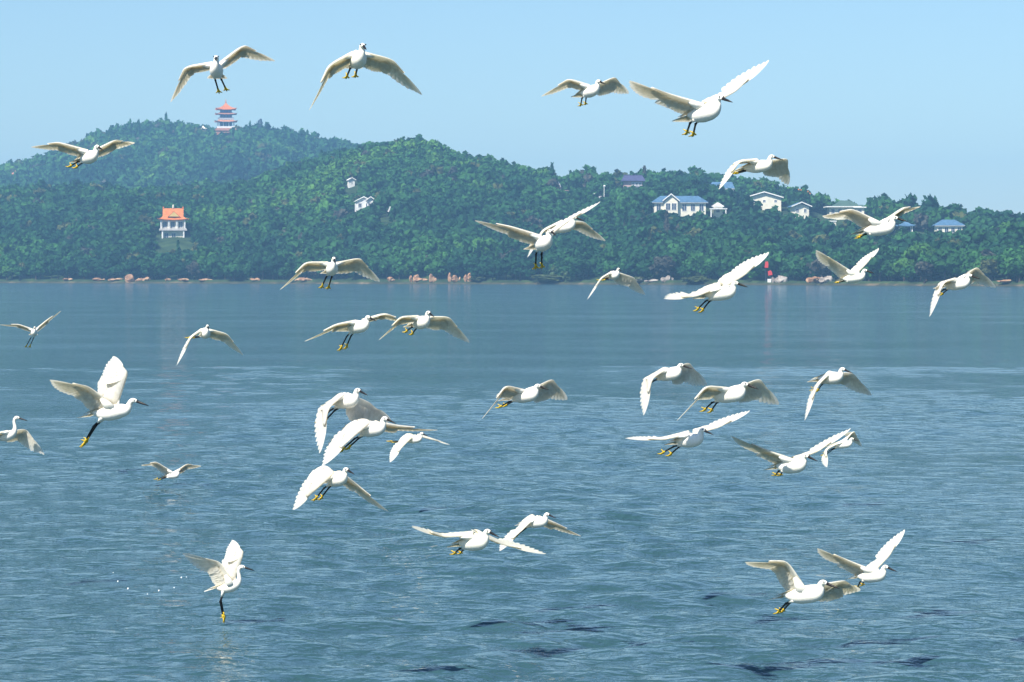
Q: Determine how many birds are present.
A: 37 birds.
